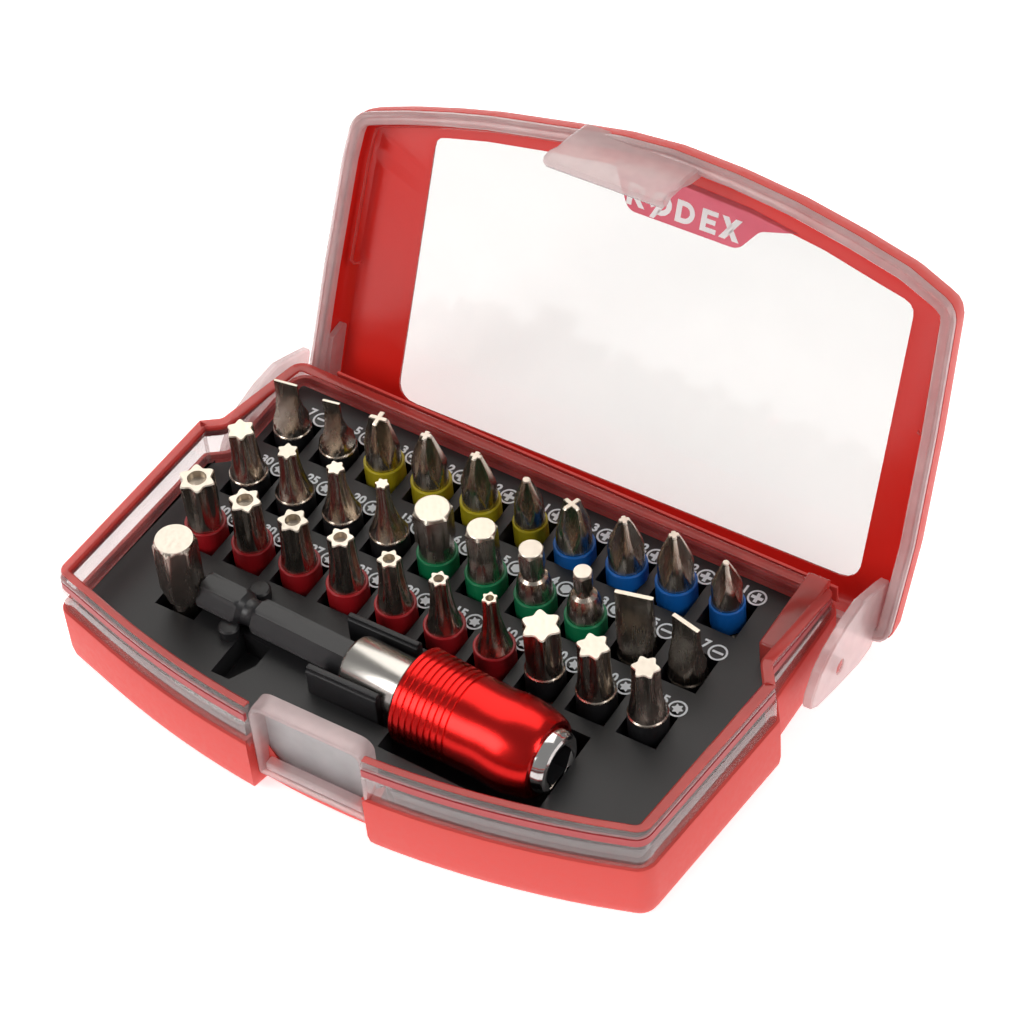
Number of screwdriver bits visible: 31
